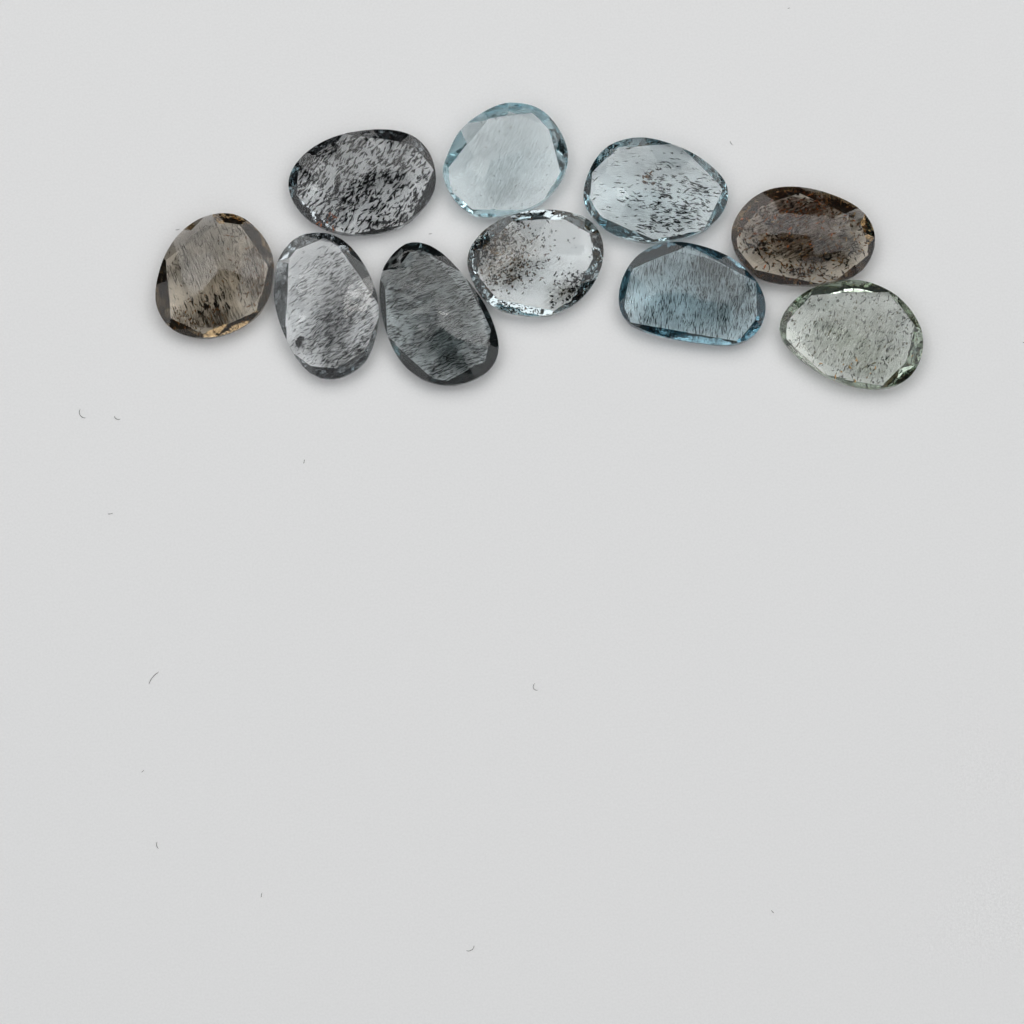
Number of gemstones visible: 10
